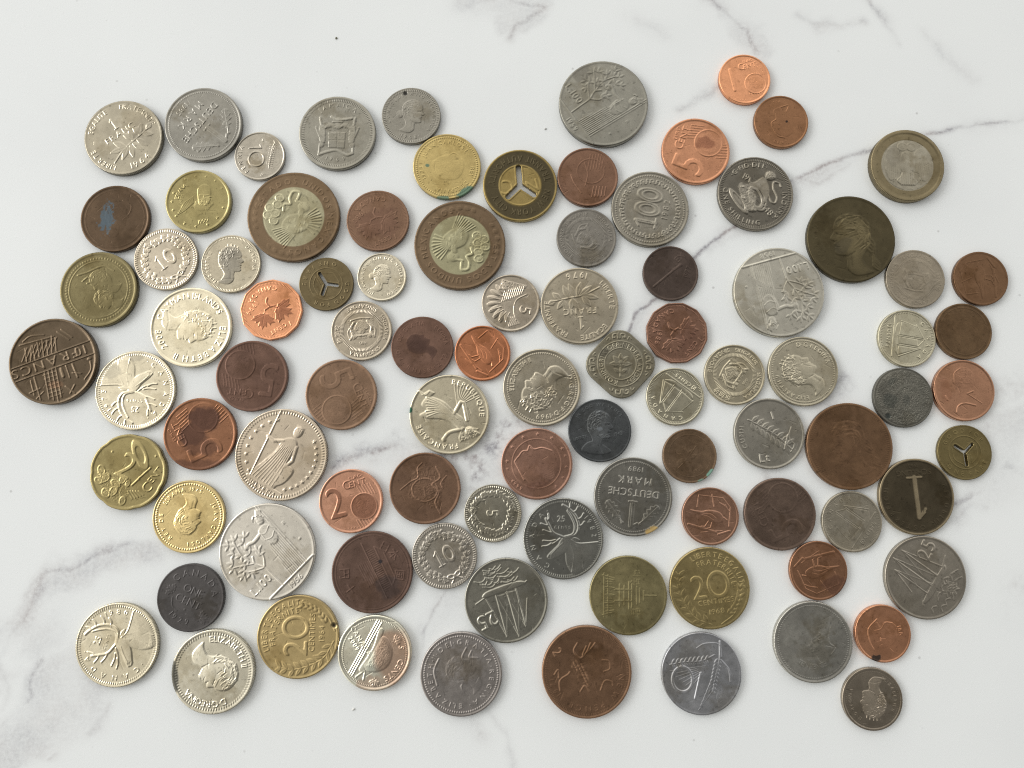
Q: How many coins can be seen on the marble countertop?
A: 91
